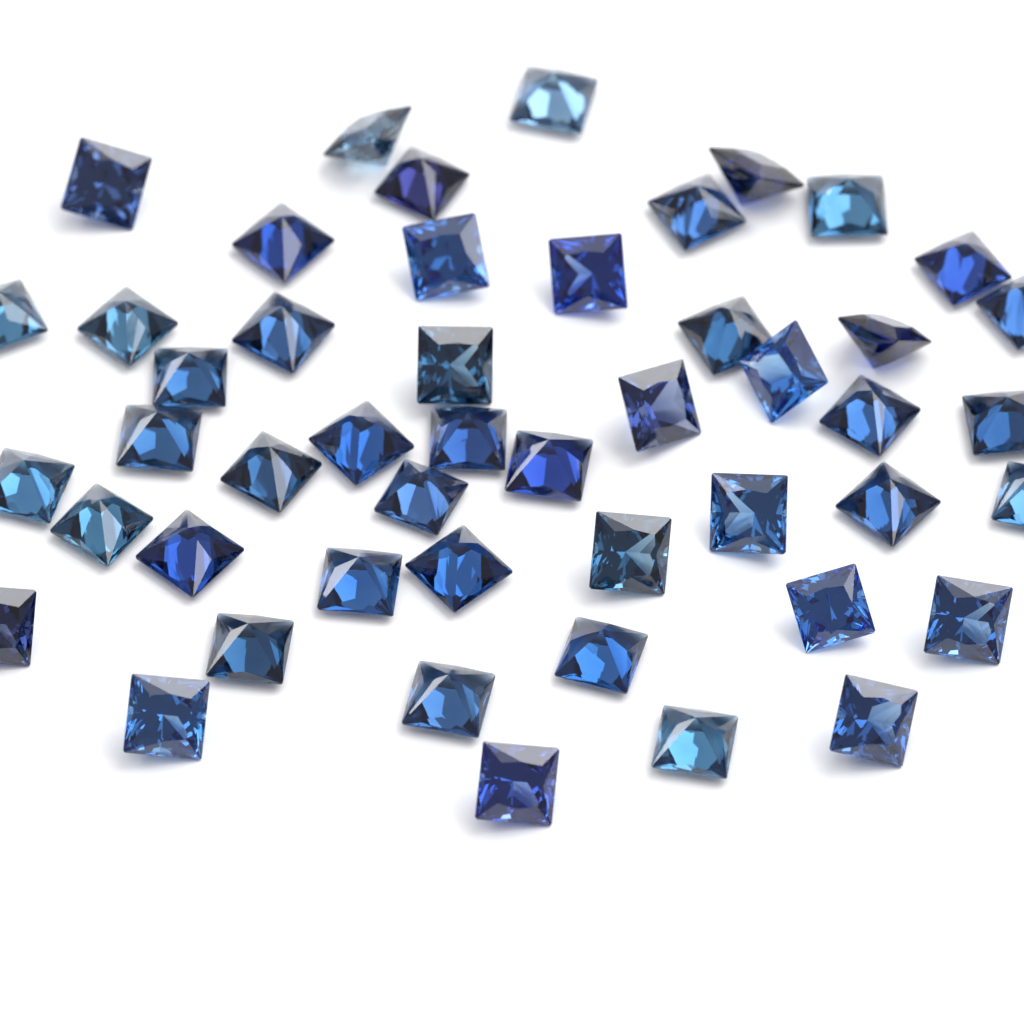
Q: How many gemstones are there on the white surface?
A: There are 48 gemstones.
